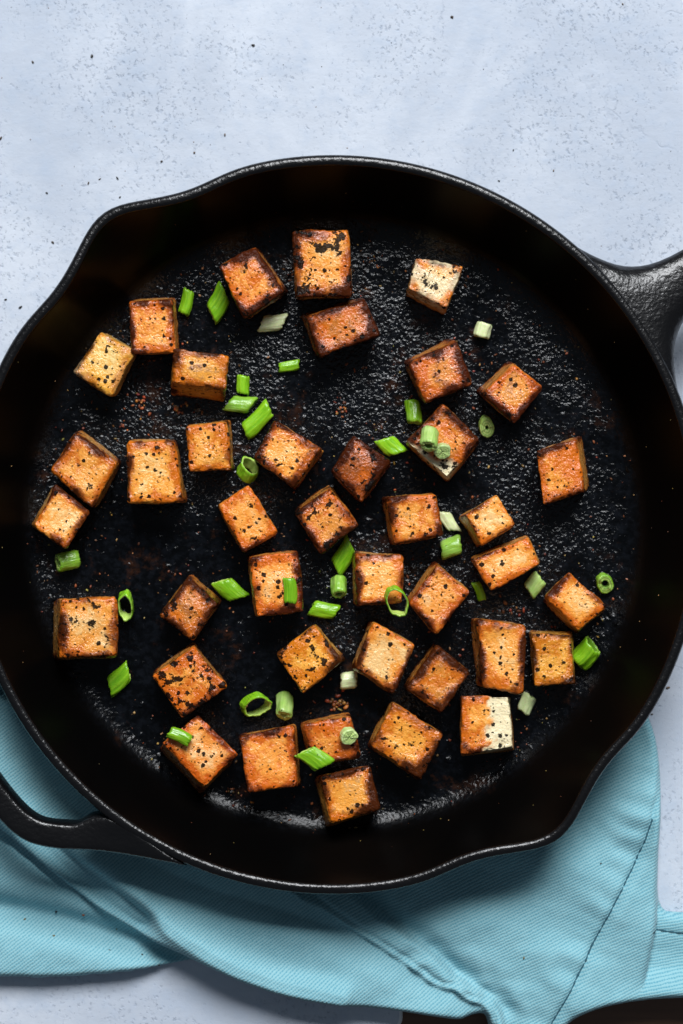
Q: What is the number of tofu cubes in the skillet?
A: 40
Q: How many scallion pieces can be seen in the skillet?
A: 36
